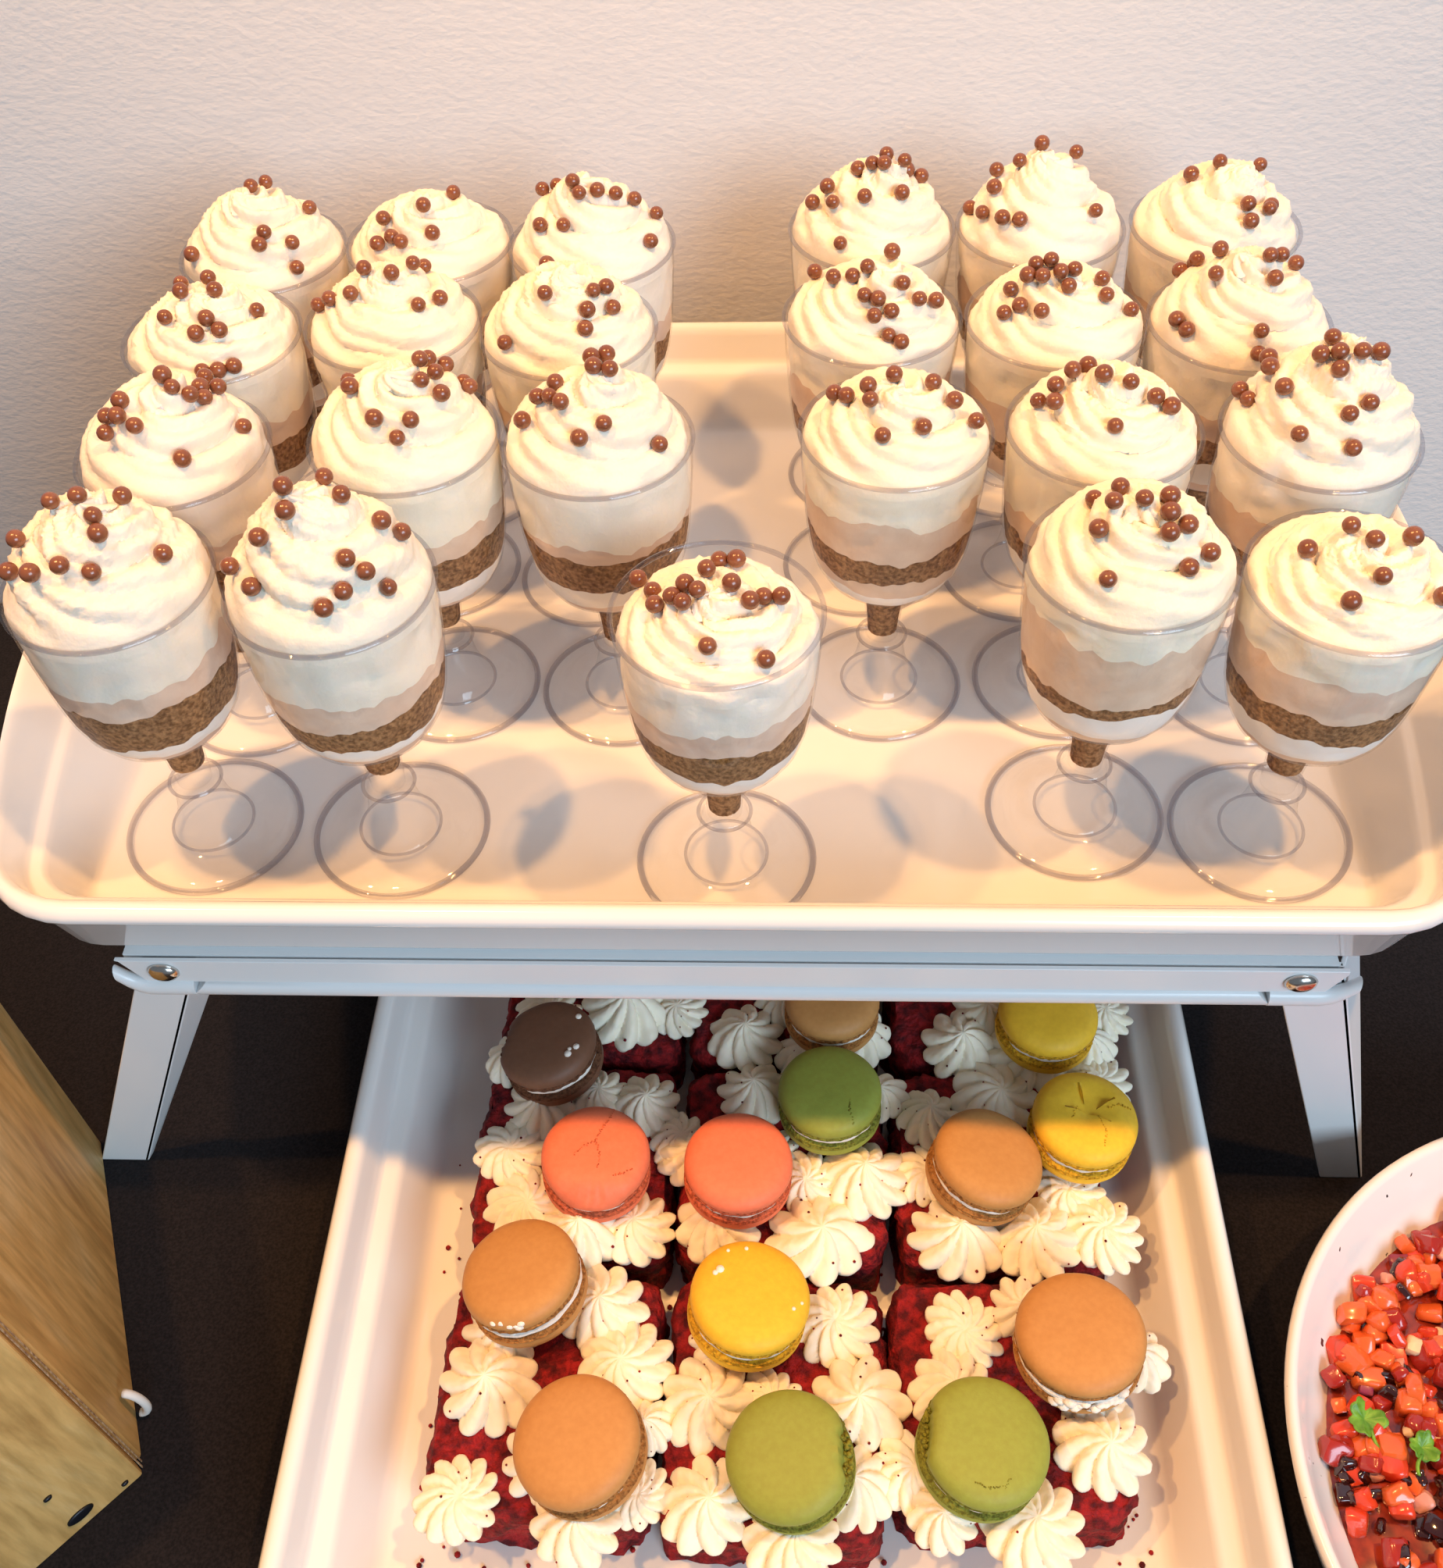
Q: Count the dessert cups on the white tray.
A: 23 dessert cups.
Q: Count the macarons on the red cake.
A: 14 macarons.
